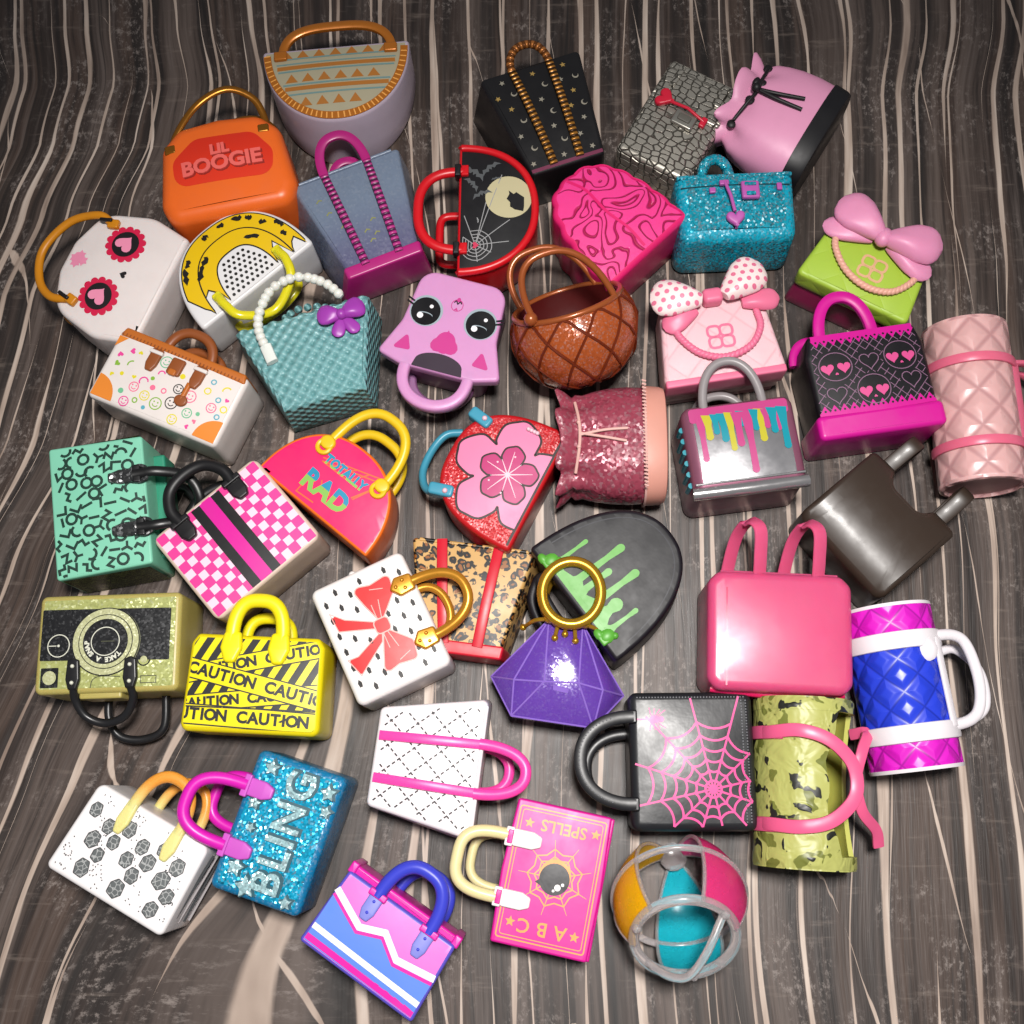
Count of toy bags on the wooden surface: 42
